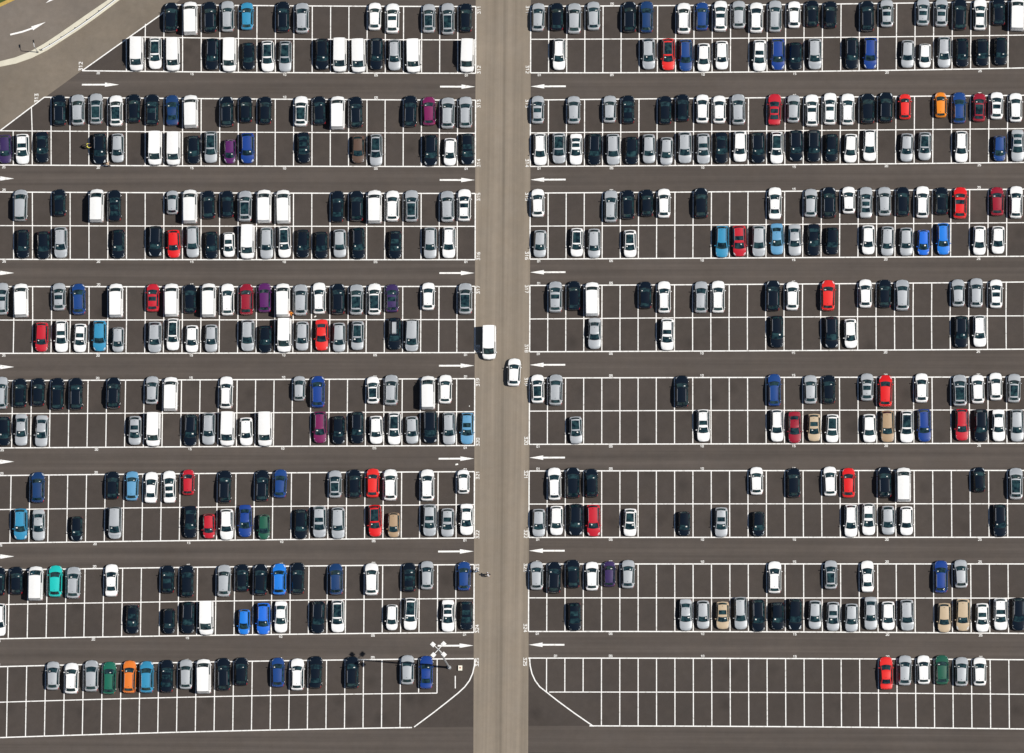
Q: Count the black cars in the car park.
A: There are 135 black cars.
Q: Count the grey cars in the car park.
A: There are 127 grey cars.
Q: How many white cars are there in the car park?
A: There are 114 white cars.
